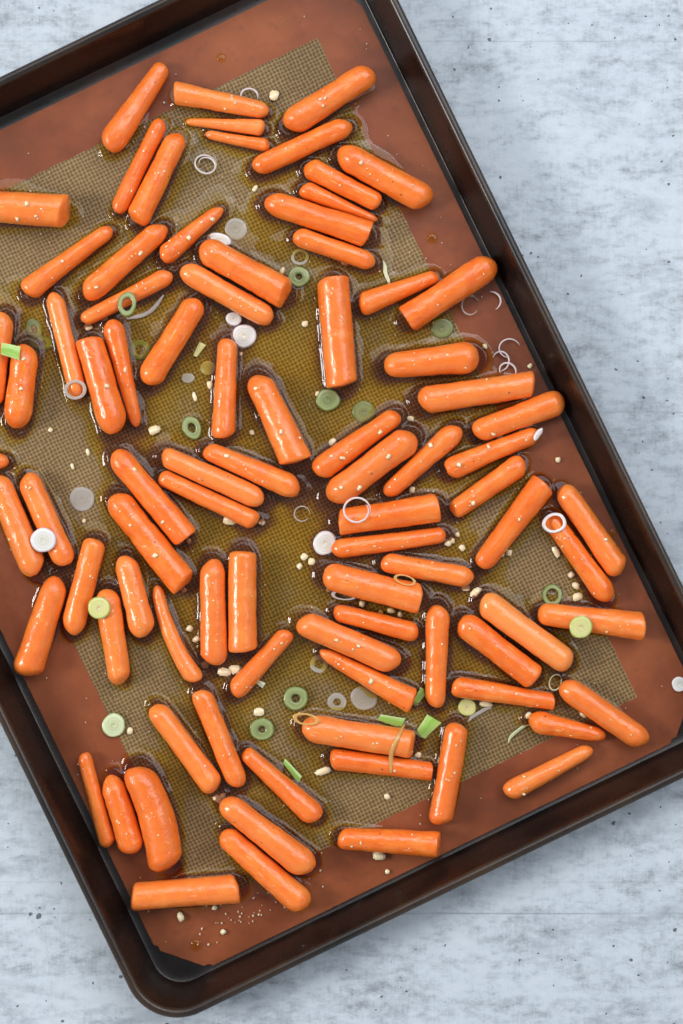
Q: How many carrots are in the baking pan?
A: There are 86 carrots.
